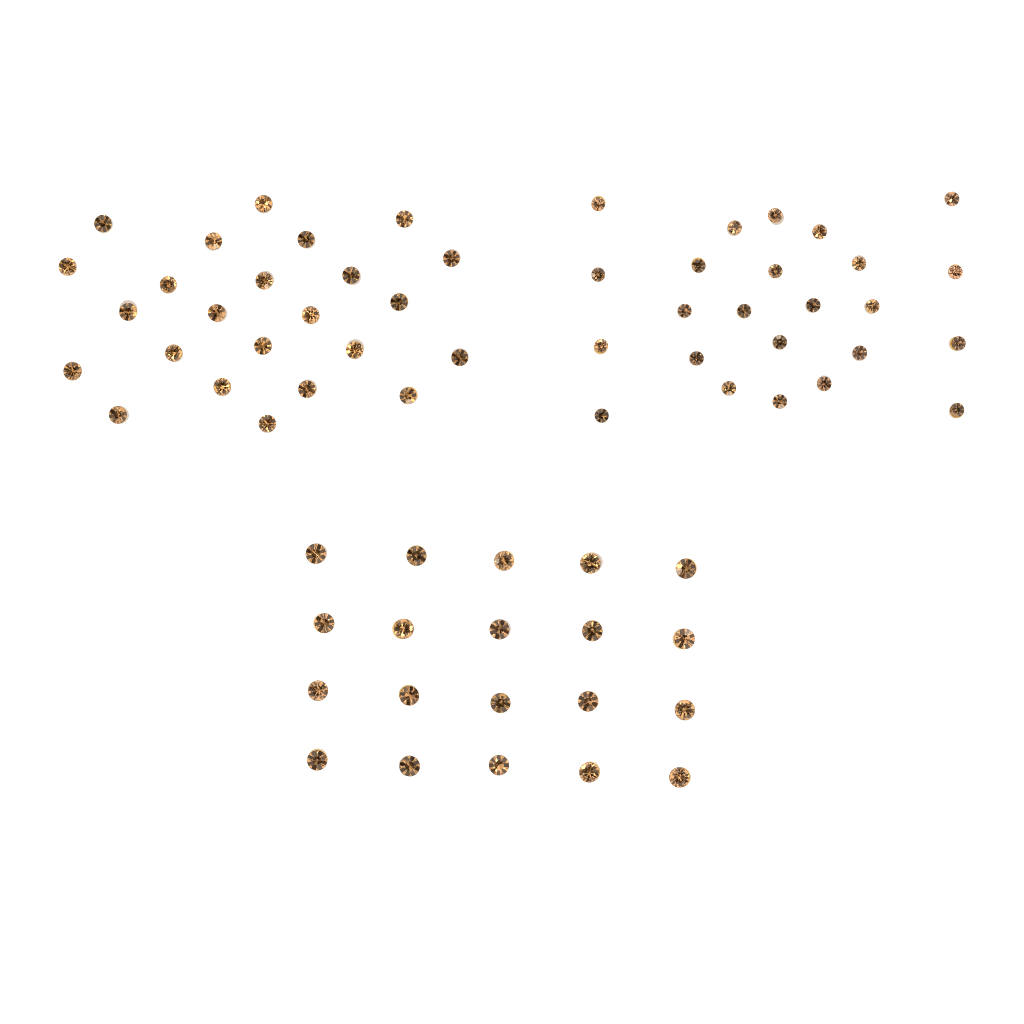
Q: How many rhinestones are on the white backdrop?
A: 68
